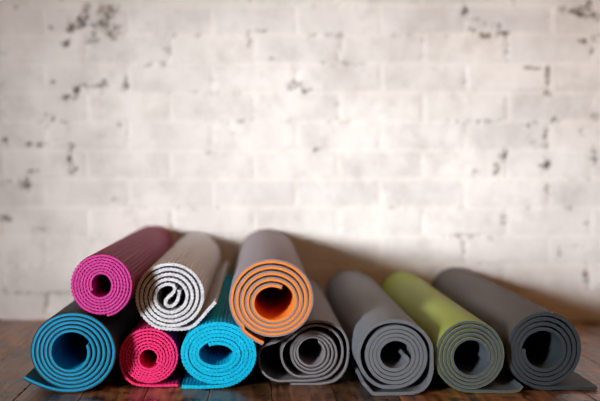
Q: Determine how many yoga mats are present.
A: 10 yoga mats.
